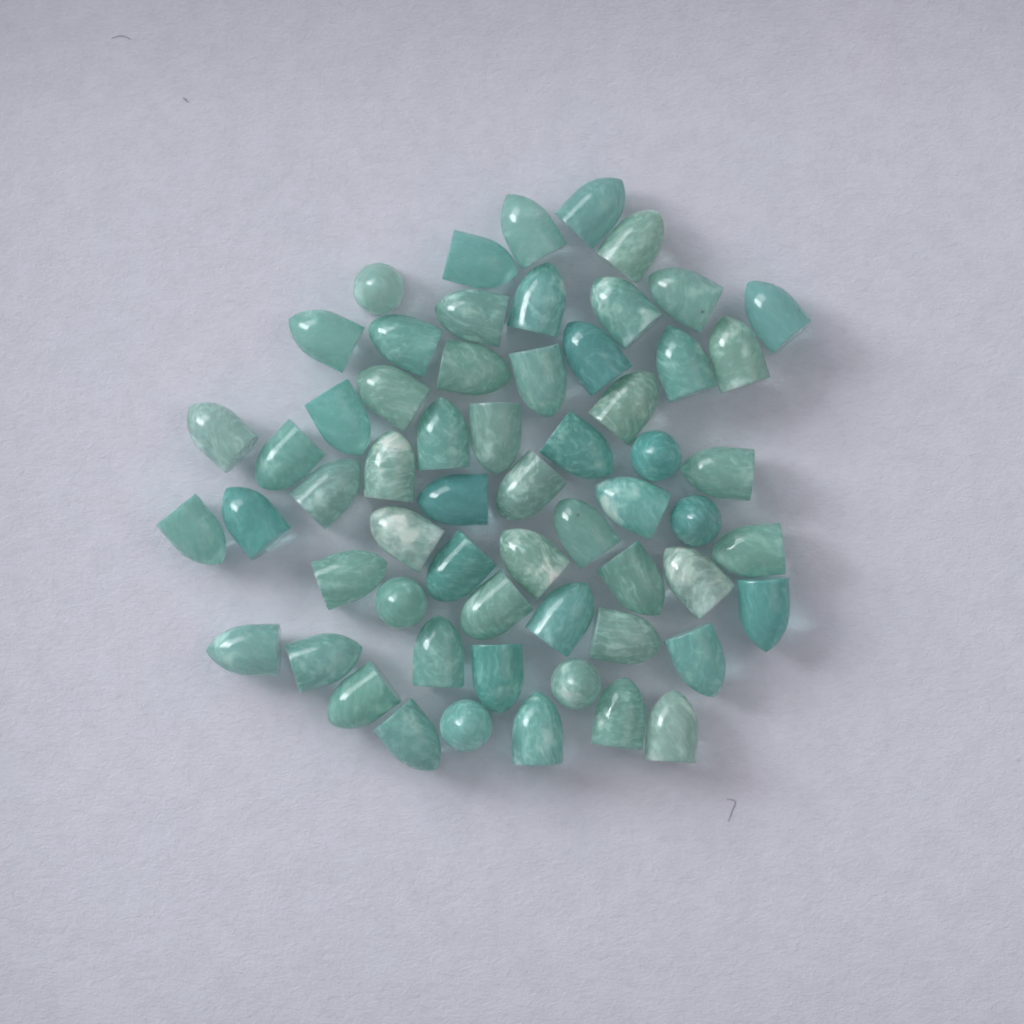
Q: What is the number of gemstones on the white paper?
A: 60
